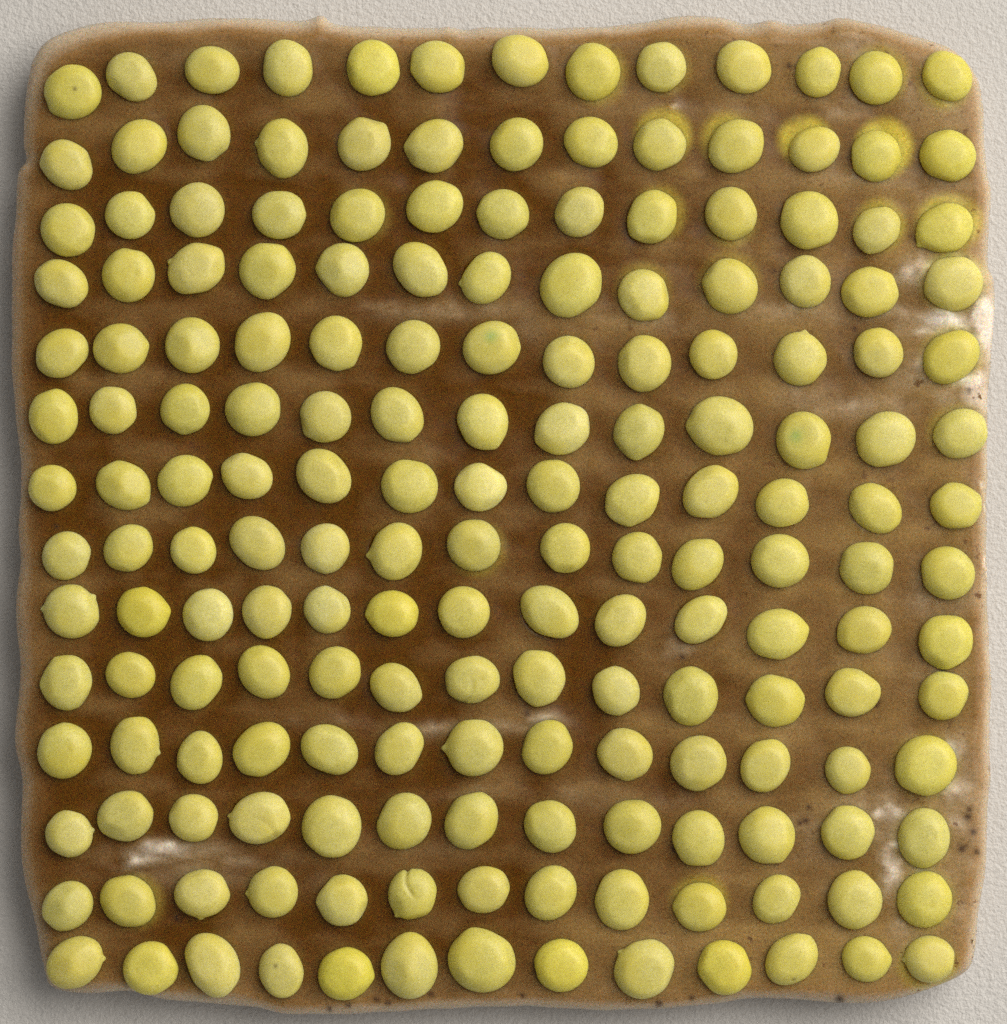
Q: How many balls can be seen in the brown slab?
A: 182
